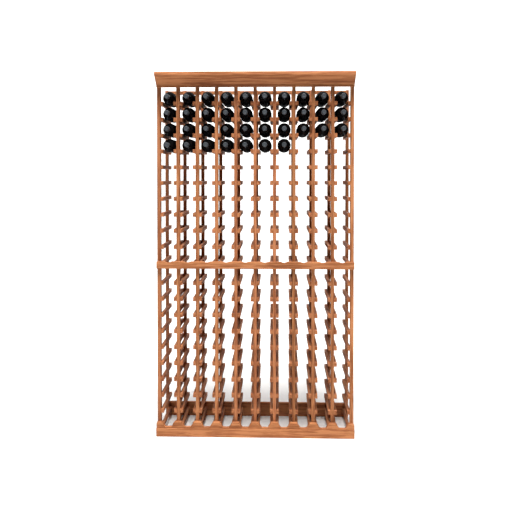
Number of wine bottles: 37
